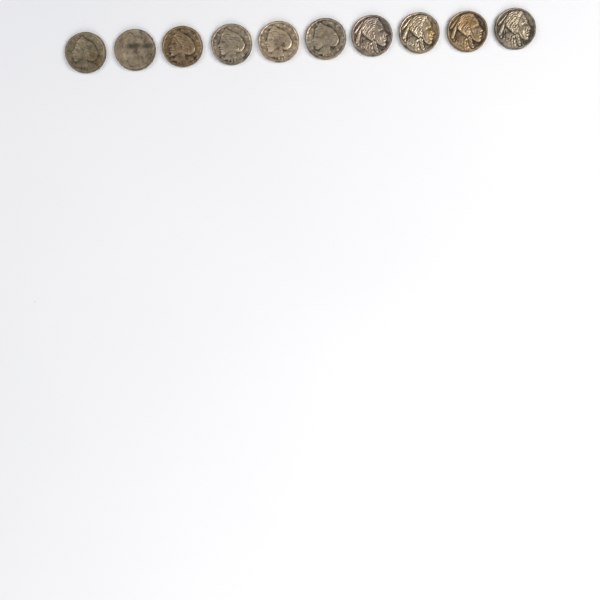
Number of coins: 10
